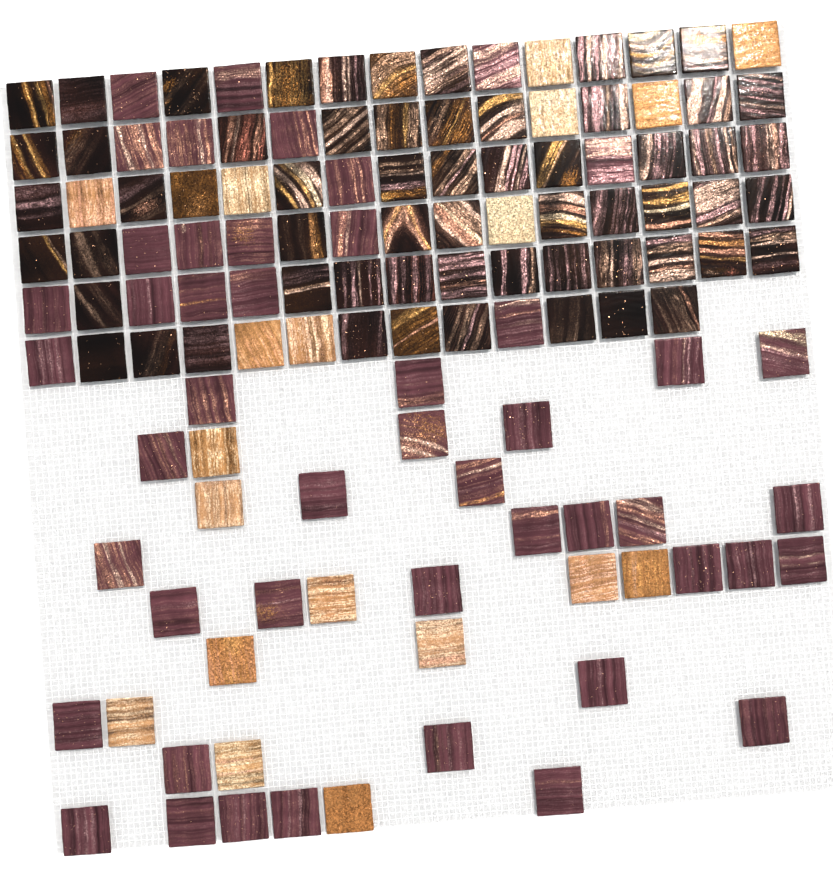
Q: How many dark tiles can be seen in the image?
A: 61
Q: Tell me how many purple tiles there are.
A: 48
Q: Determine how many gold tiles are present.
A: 19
